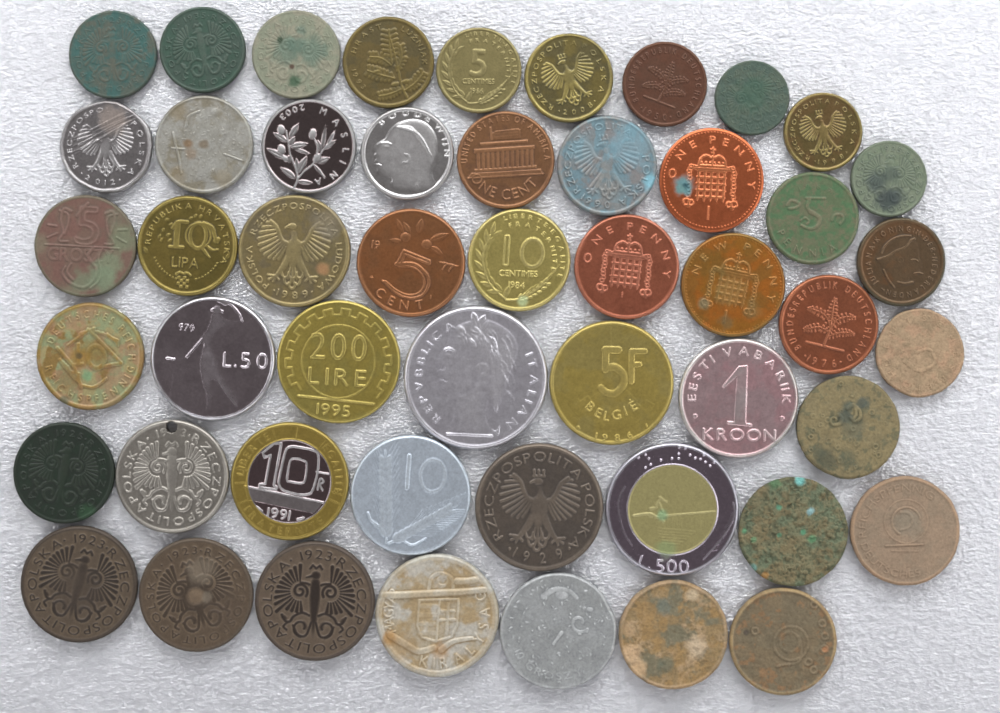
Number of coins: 50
